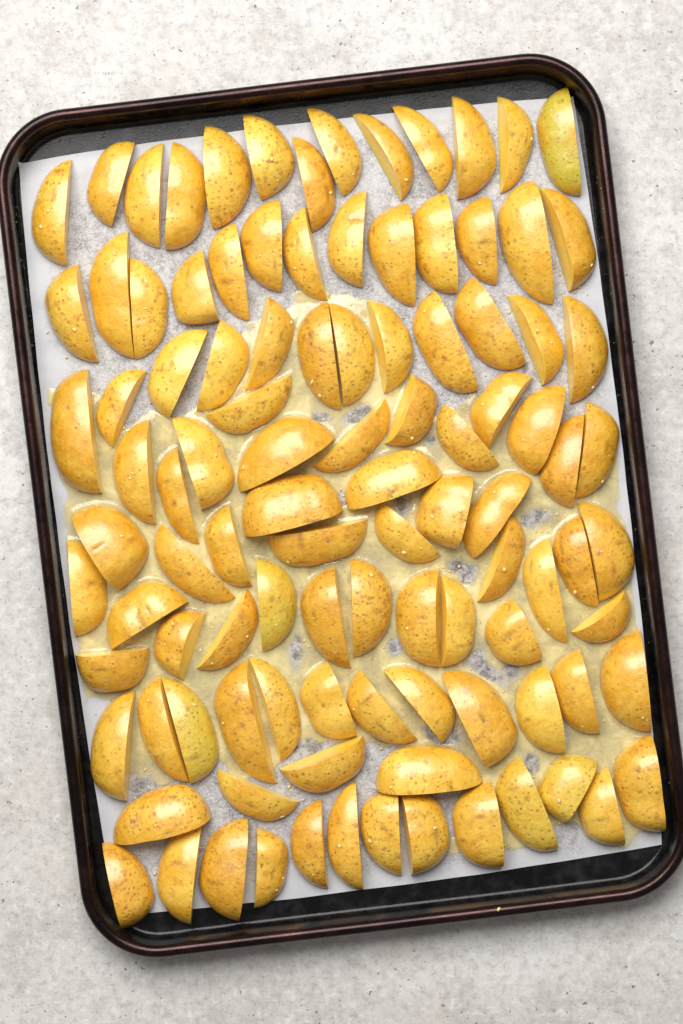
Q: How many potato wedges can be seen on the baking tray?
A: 104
